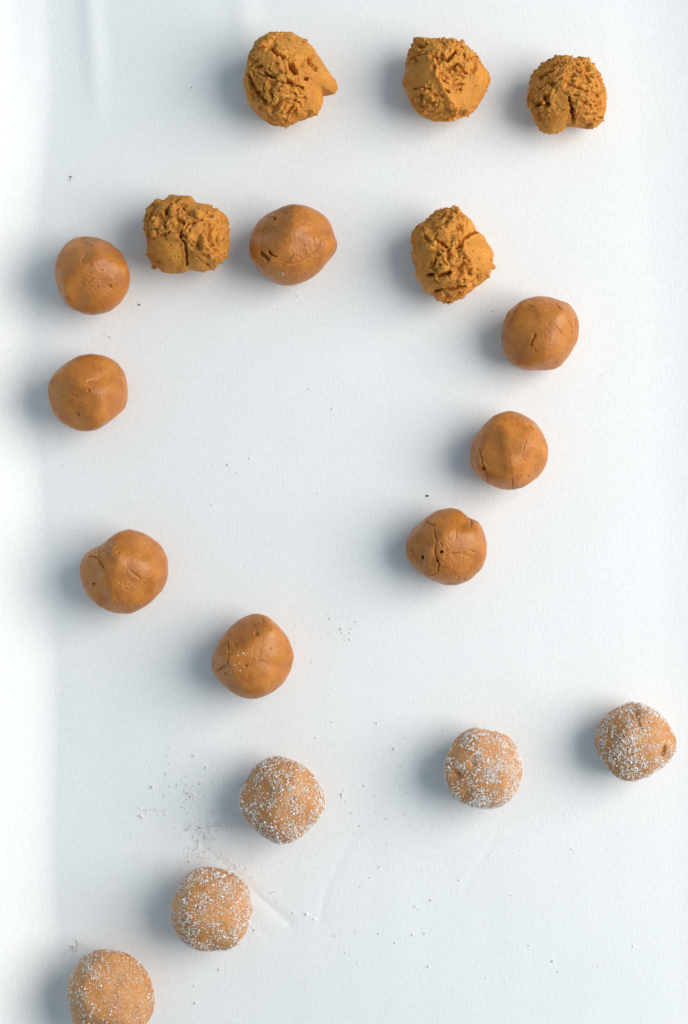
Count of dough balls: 18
